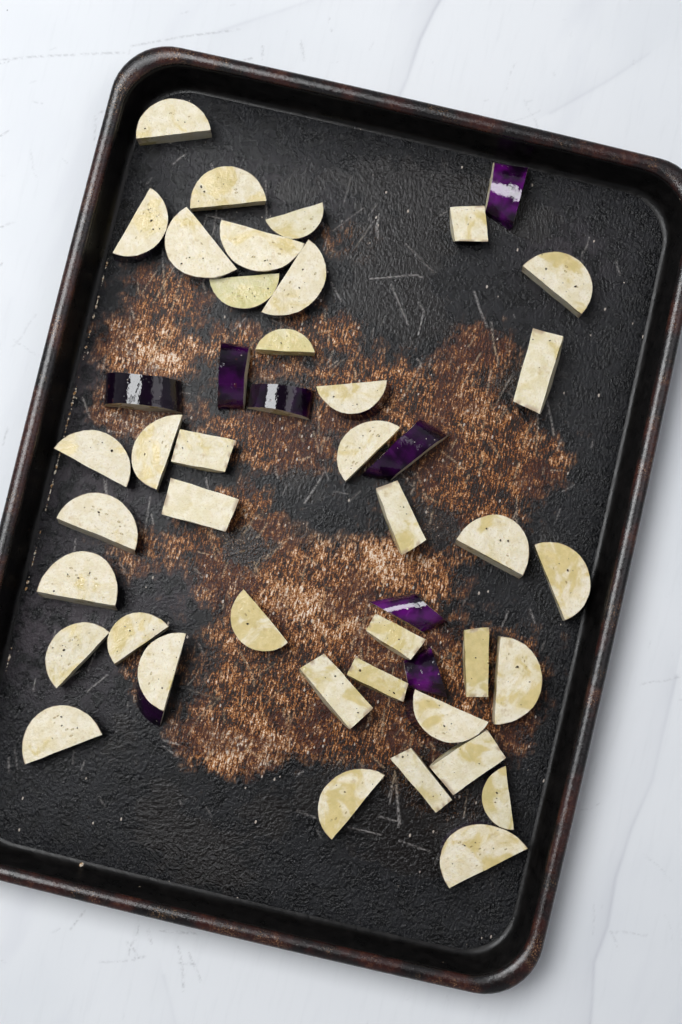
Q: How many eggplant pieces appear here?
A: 46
